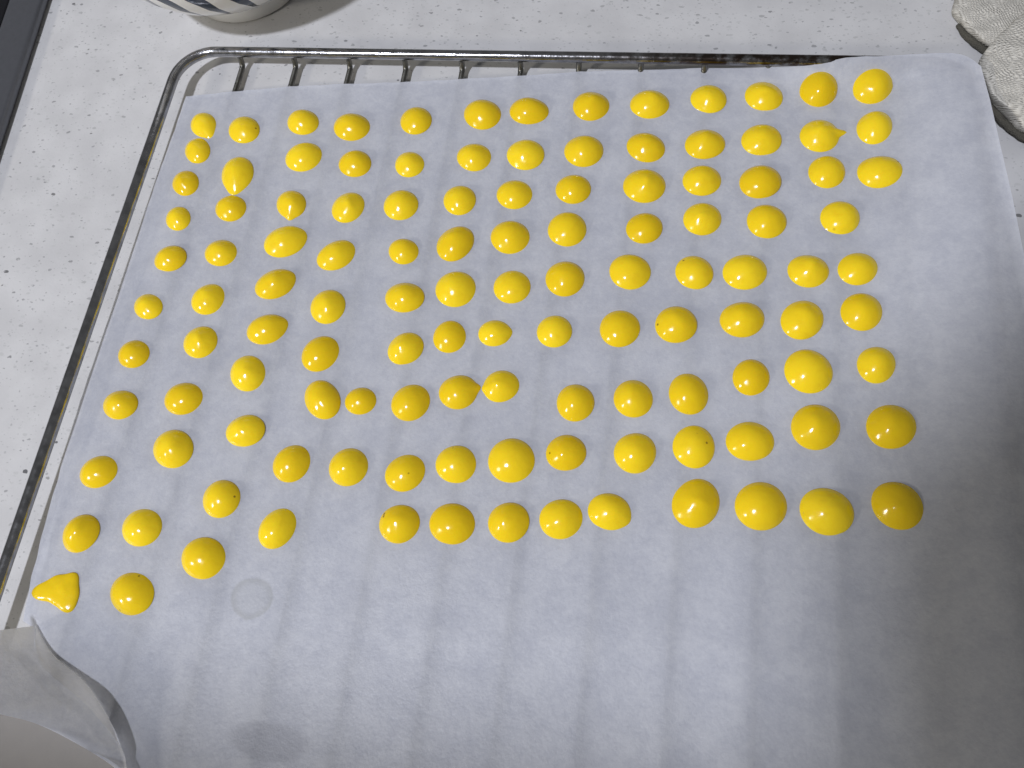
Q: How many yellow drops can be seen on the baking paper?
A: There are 122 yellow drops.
